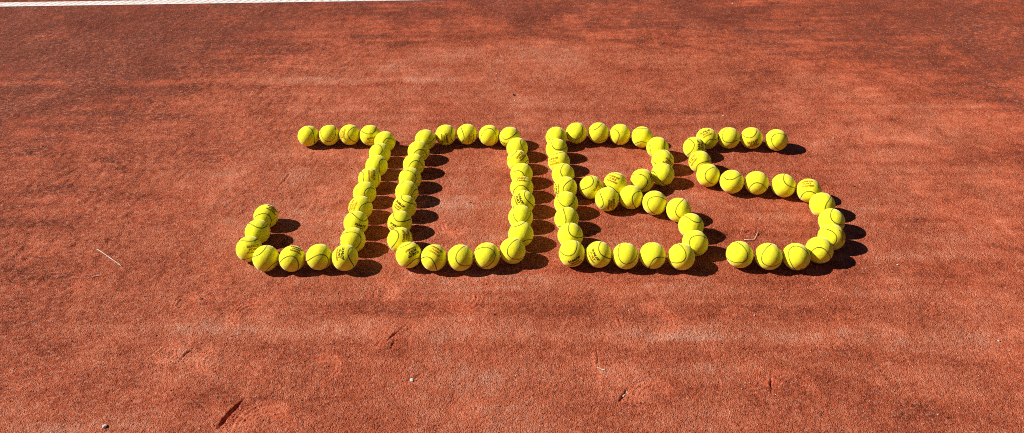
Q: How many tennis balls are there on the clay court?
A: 90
